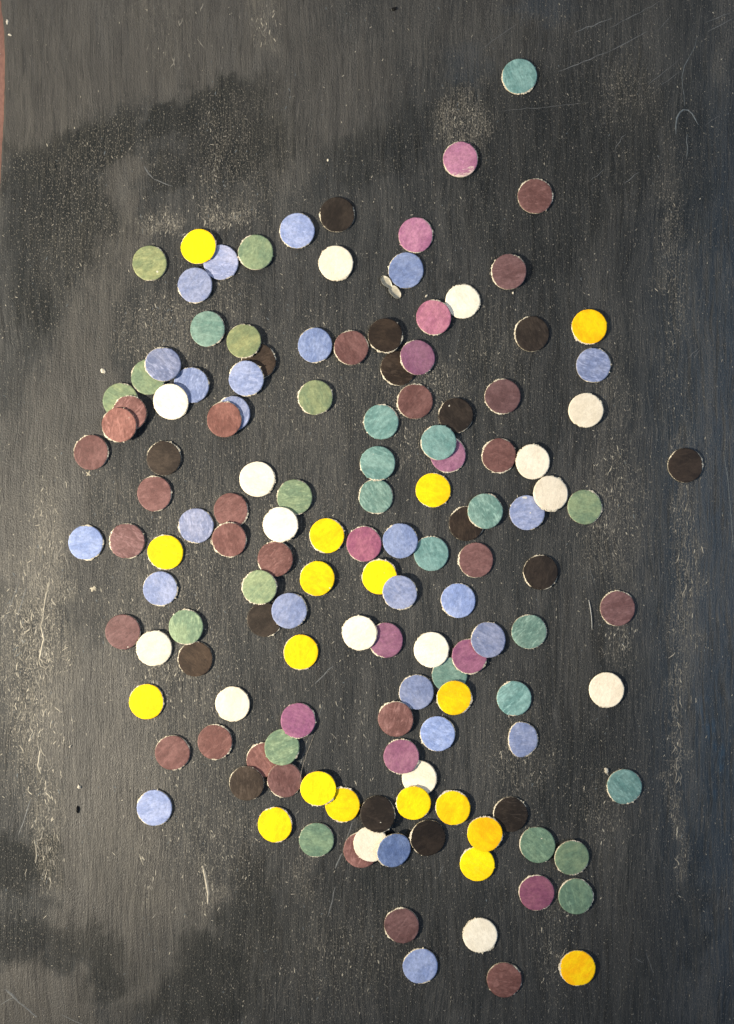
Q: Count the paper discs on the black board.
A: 139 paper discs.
